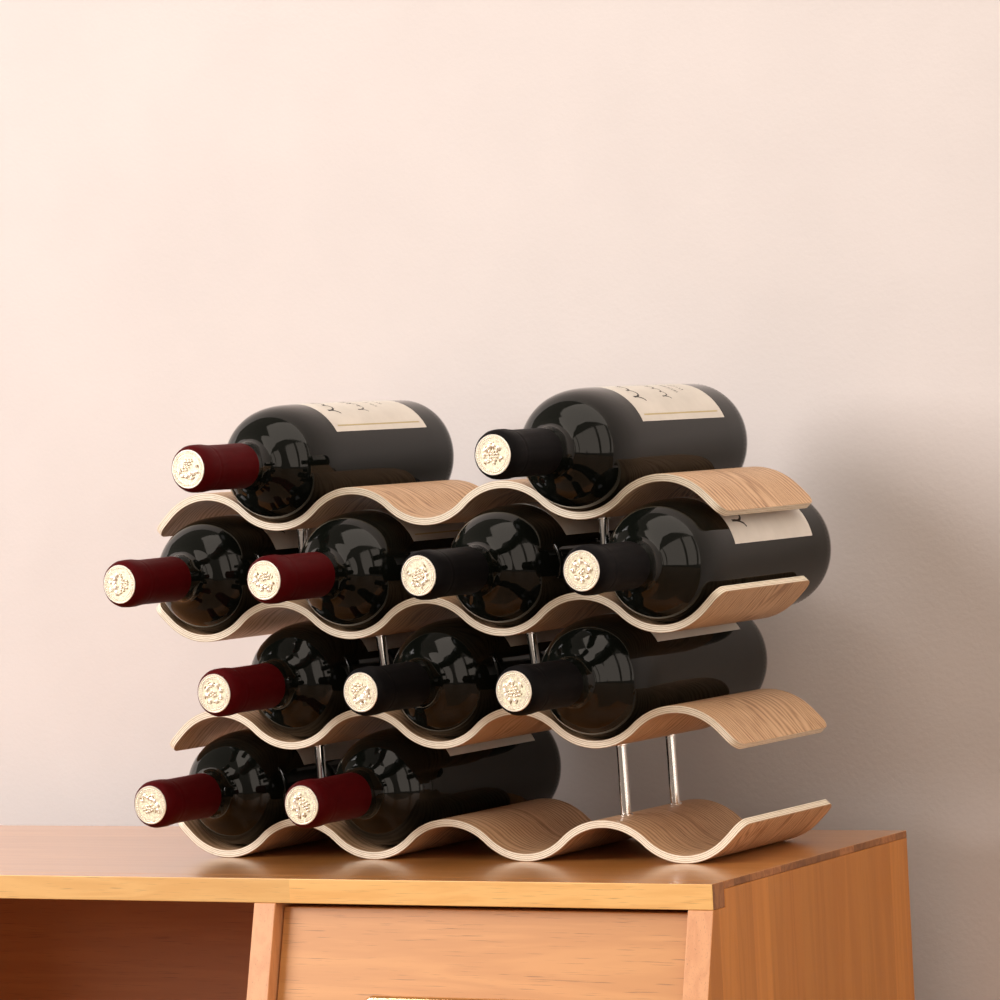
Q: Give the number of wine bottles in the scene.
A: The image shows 11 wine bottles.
